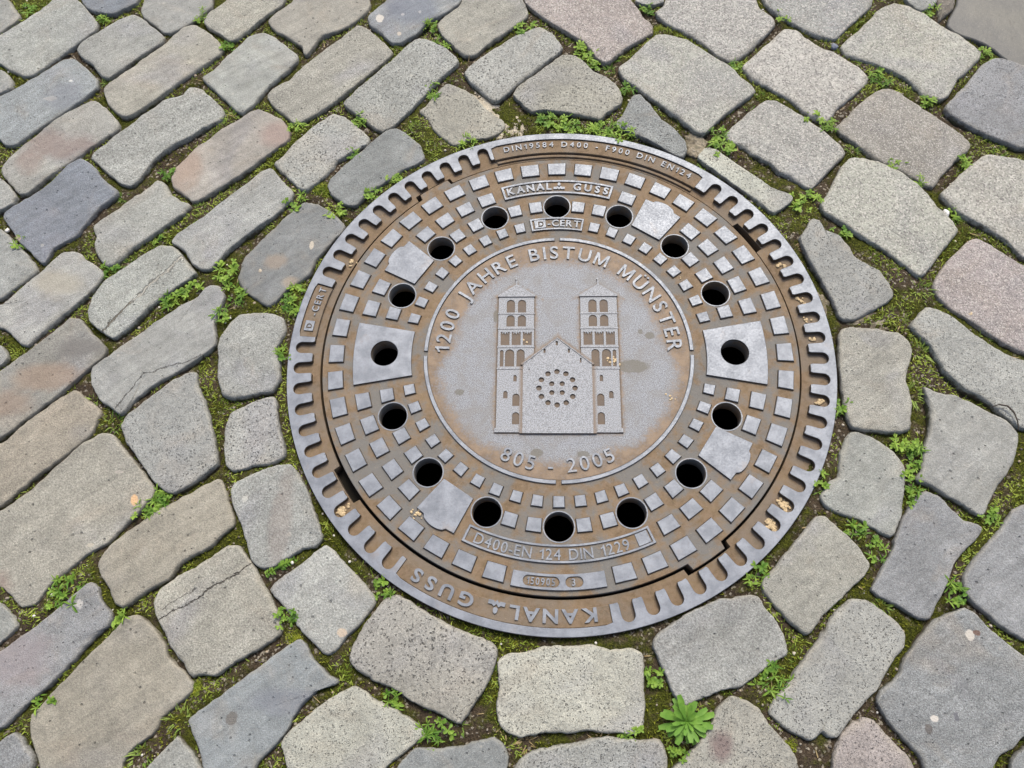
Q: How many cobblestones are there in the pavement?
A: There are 84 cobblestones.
